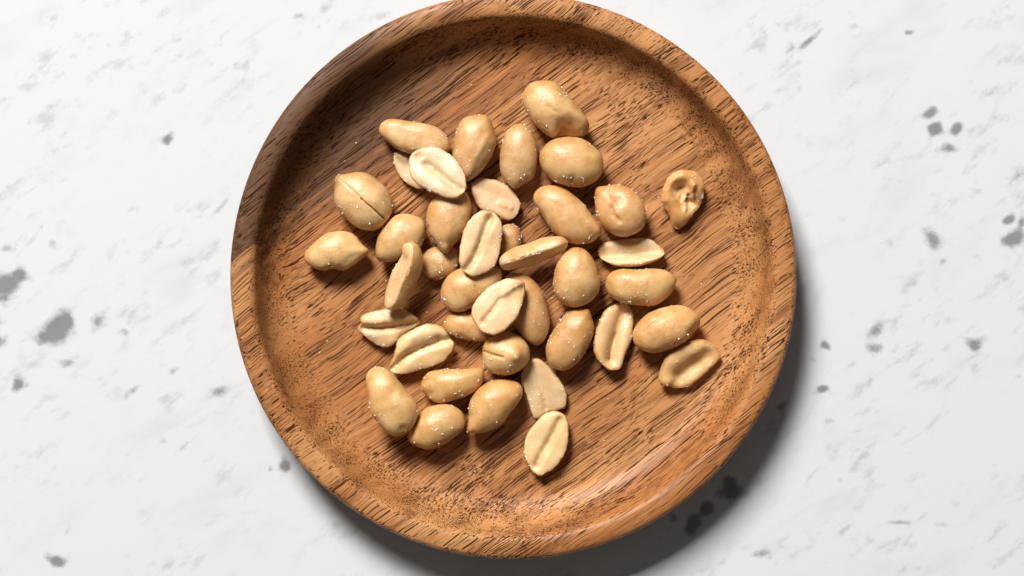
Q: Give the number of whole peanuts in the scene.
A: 25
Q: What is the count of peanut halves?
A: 15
